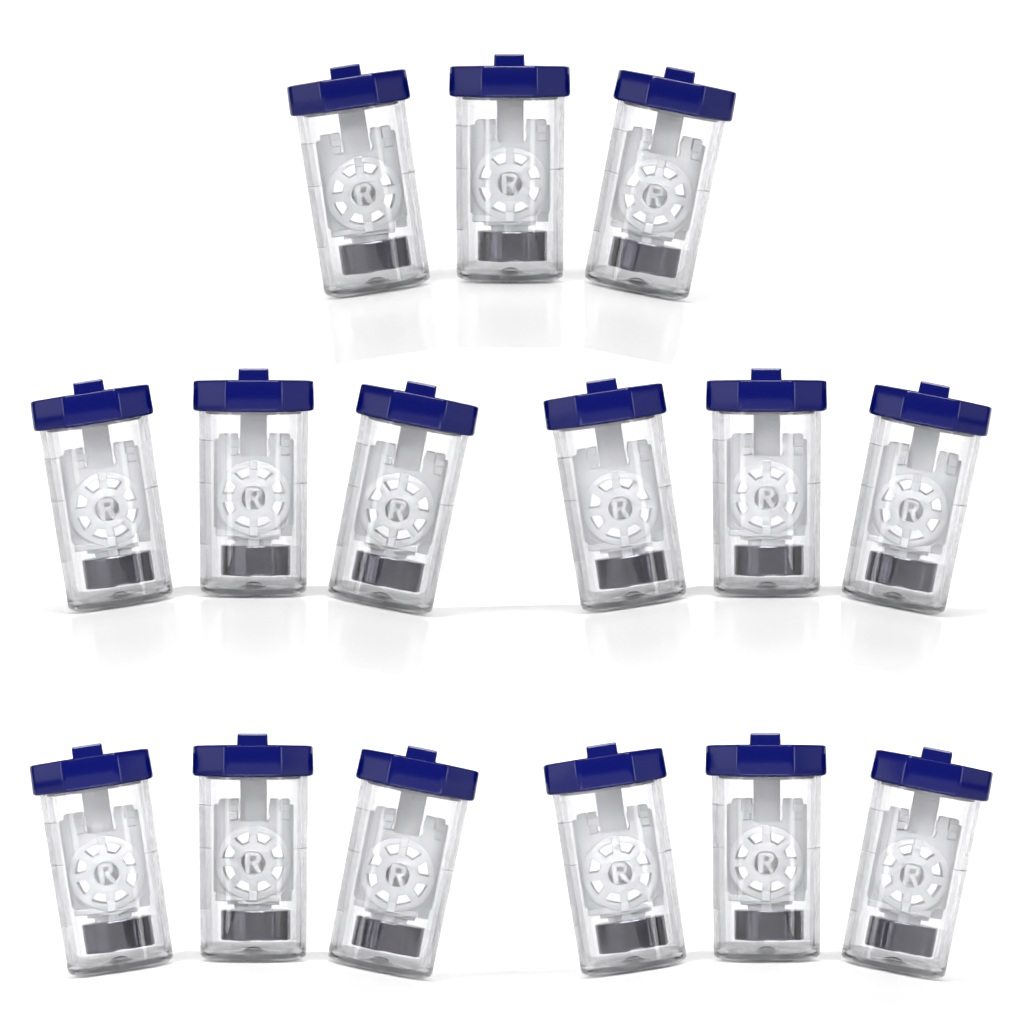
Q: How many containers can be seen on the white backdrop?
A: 15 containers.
